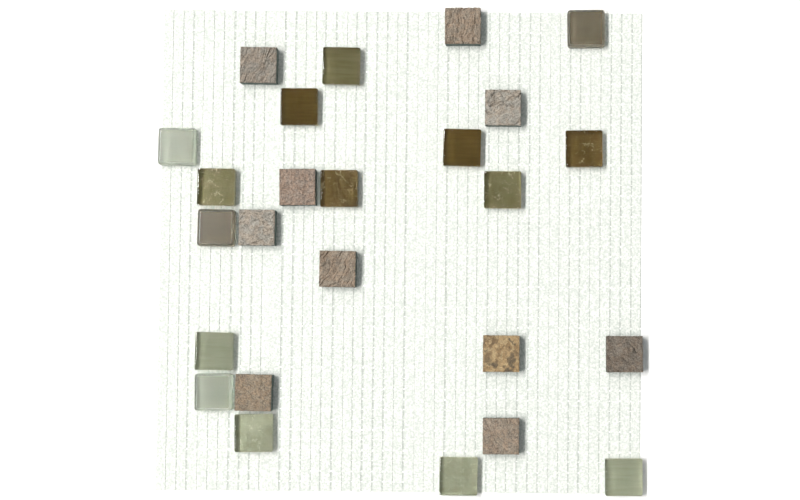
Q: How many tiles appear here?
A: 25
